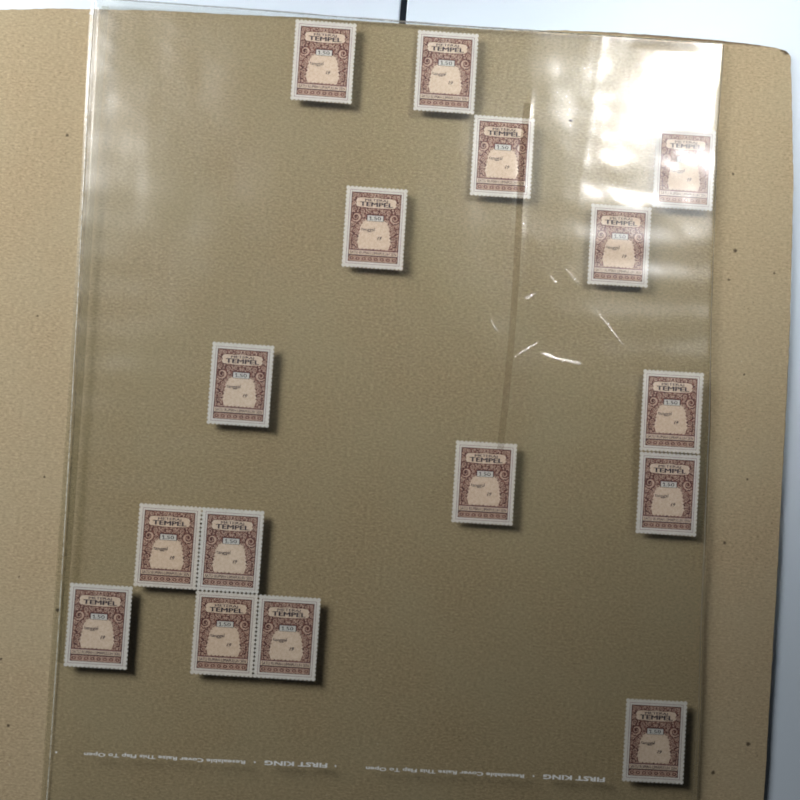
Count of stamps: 16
